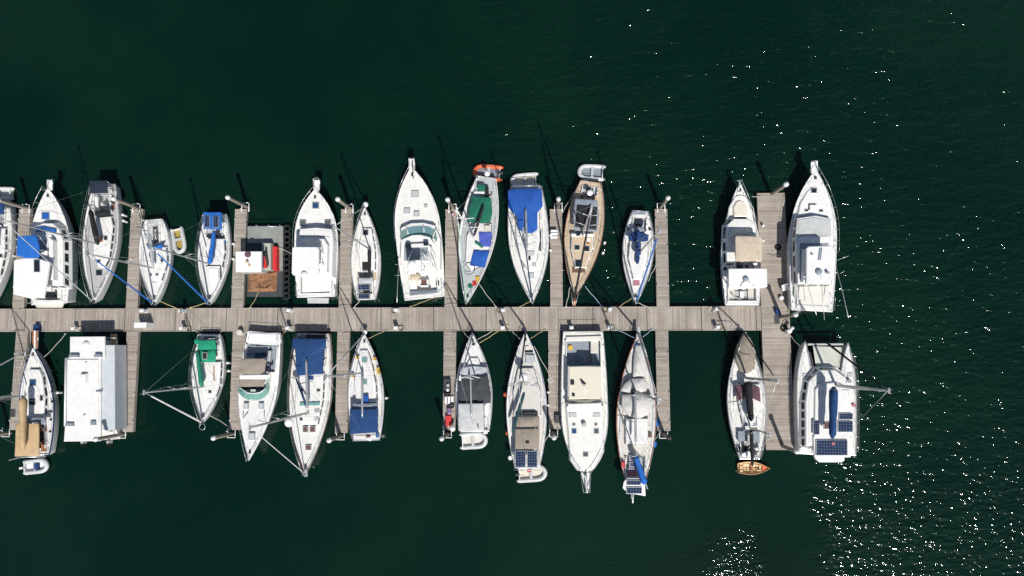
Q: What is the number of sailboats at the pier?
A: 18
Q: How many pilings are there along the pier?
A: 17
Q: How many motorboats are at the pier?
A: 8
